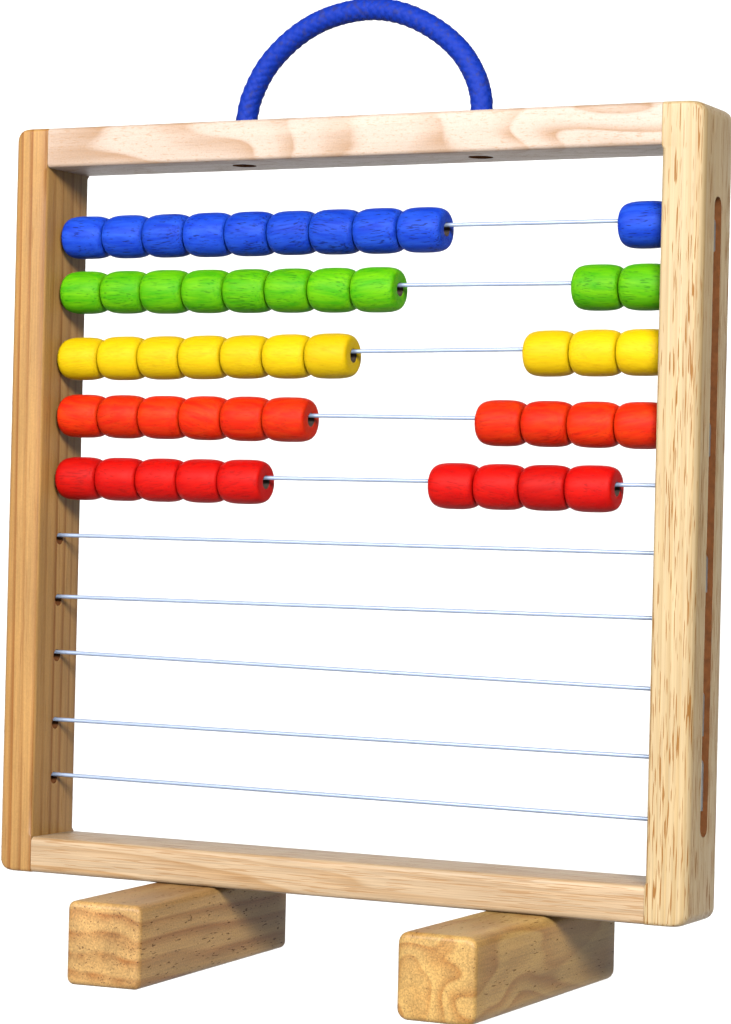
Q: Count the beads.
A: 49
